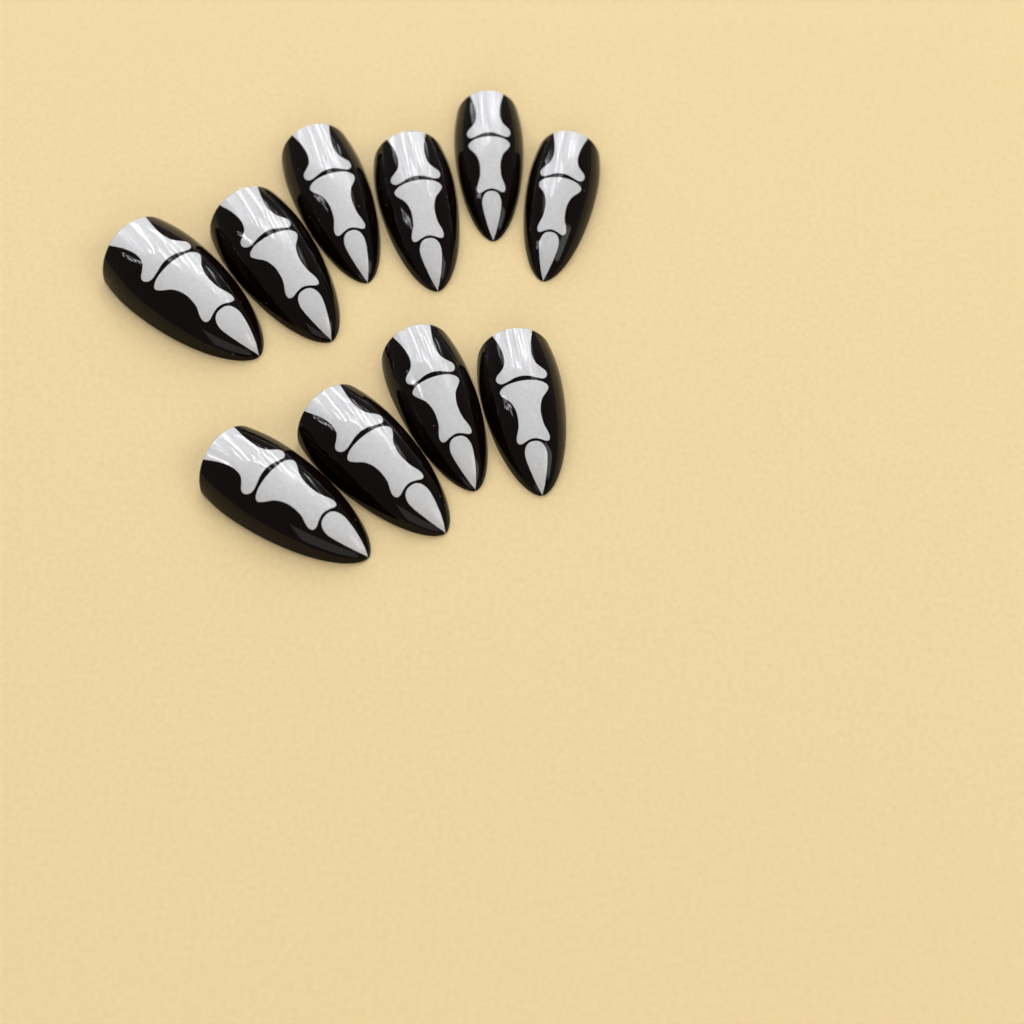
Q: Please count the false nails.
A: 10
